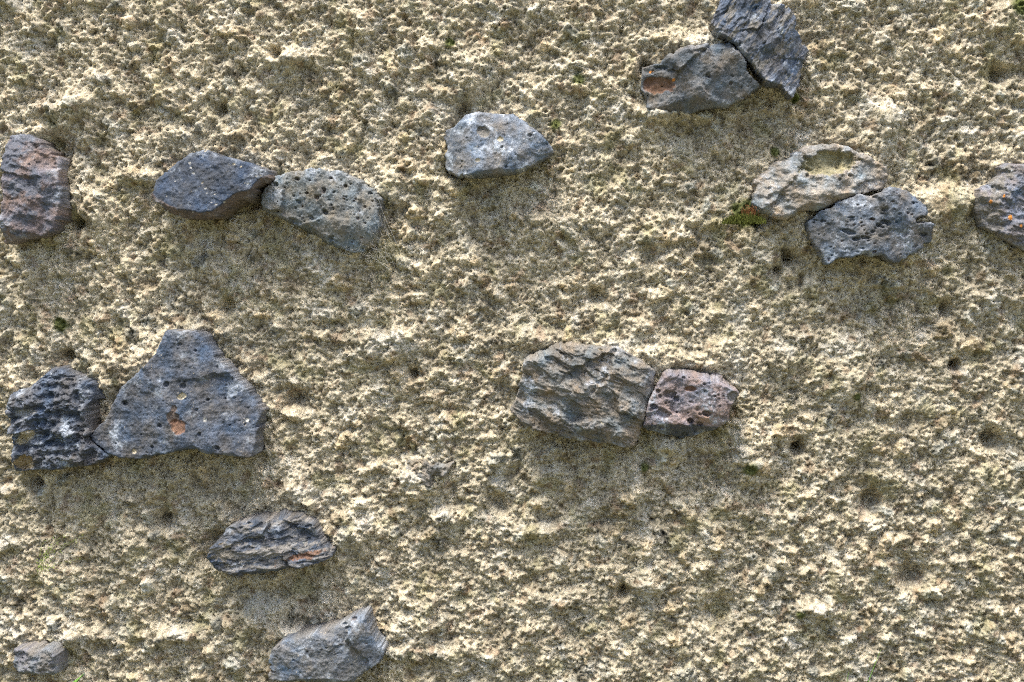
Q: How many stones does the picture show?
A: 17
